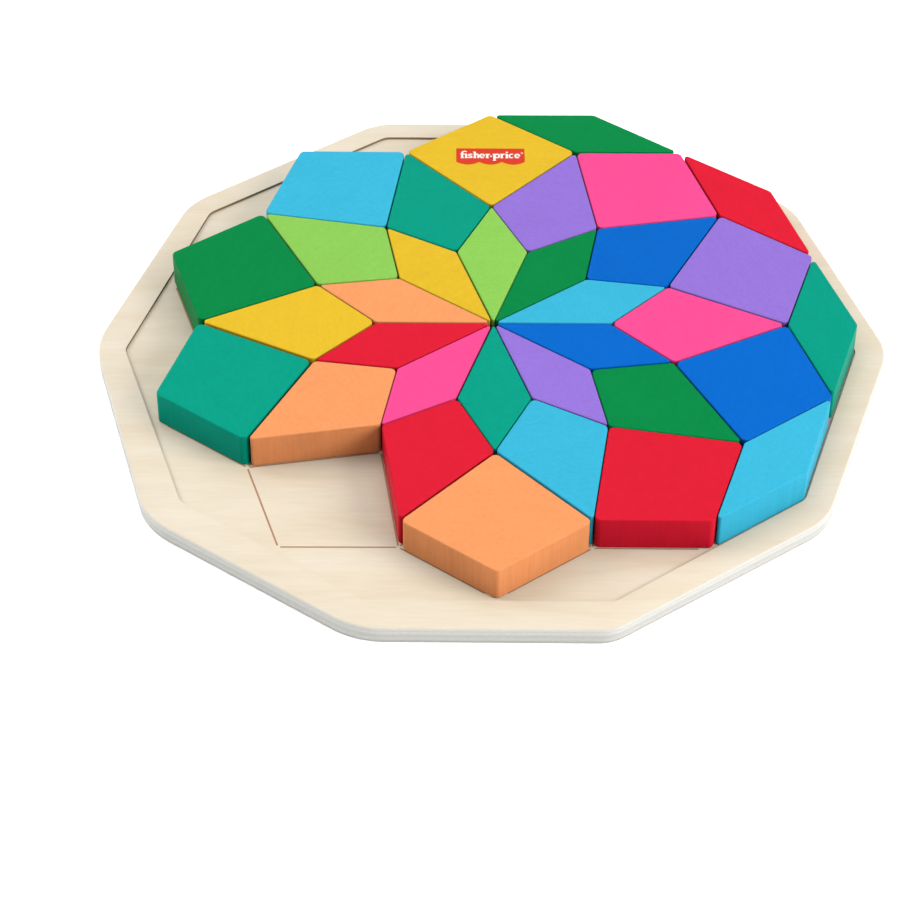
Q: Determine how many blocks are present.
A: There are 33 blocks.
